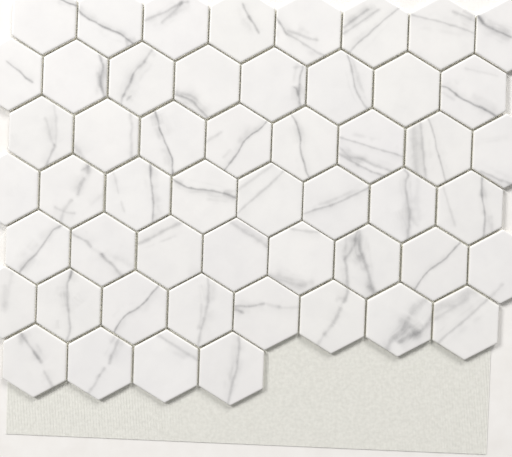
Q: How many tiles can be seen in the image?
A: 52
